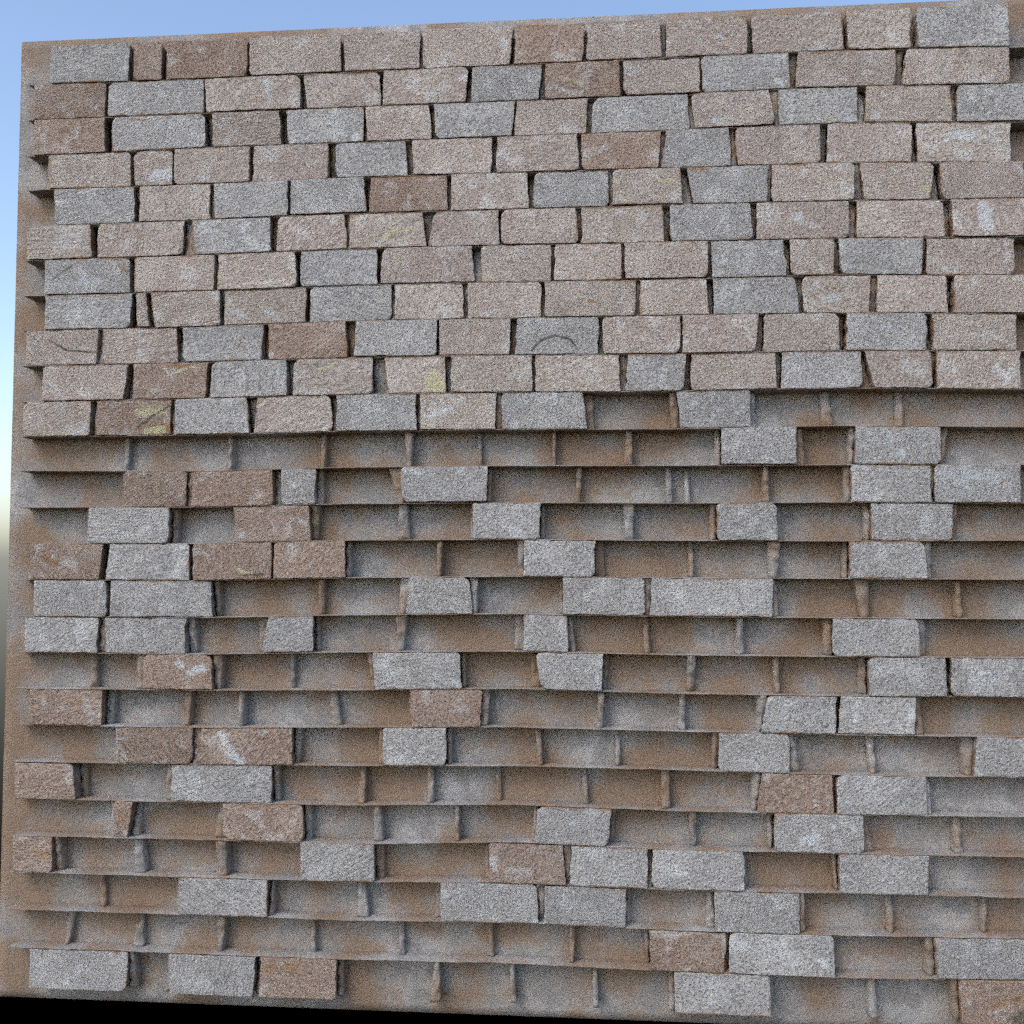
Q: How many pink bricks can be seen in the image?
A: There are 79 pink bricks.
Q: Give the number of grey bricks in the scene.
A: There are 87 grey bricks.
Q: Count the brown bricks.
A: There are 31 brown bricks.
